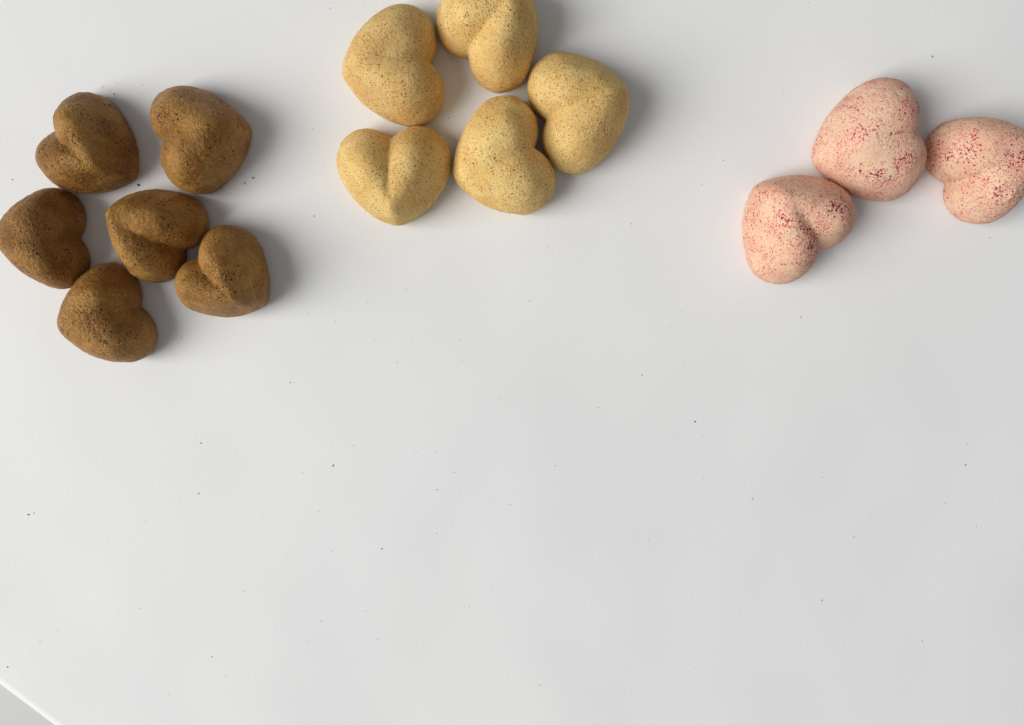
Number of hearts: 14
